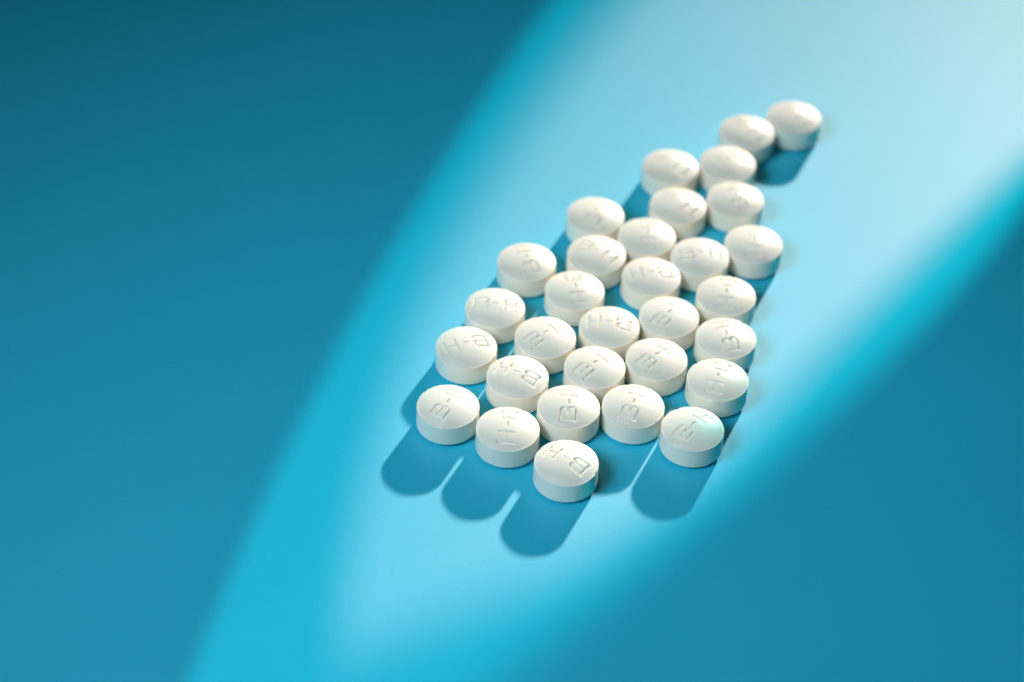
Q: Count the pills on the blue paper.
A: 31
